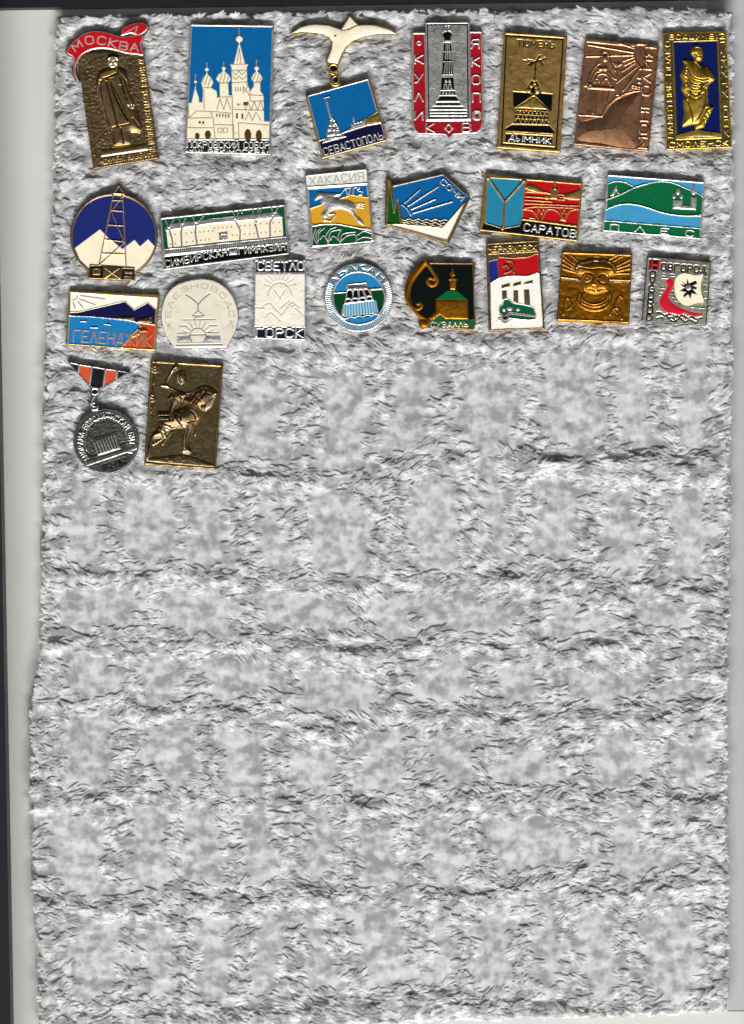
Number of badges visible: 23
